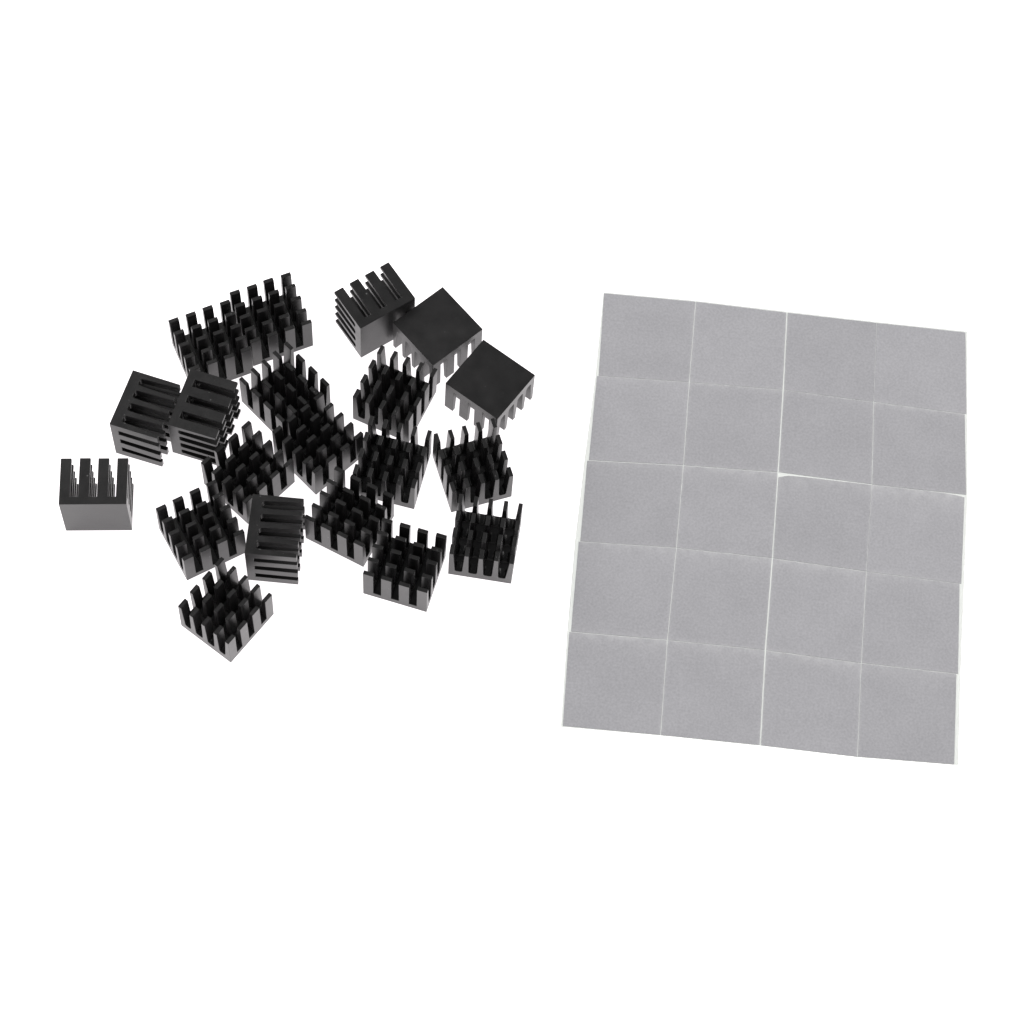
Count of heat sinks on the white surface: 20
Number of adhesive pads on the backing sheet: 20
